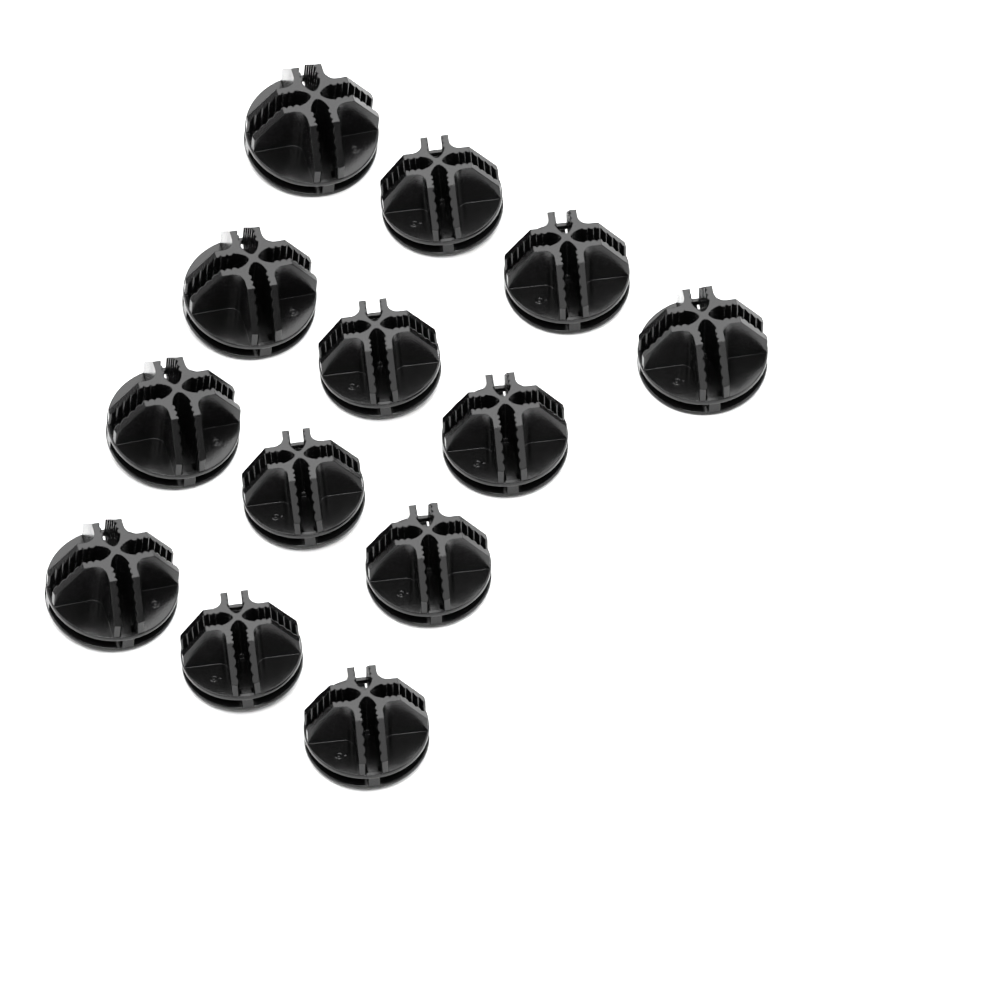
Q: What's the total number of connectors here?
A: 13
